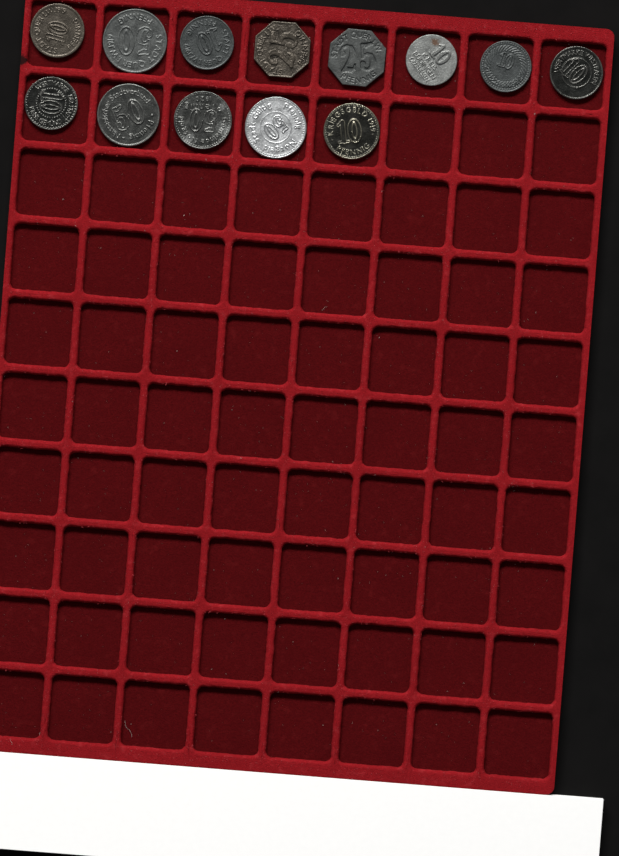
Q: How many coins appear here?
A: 13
